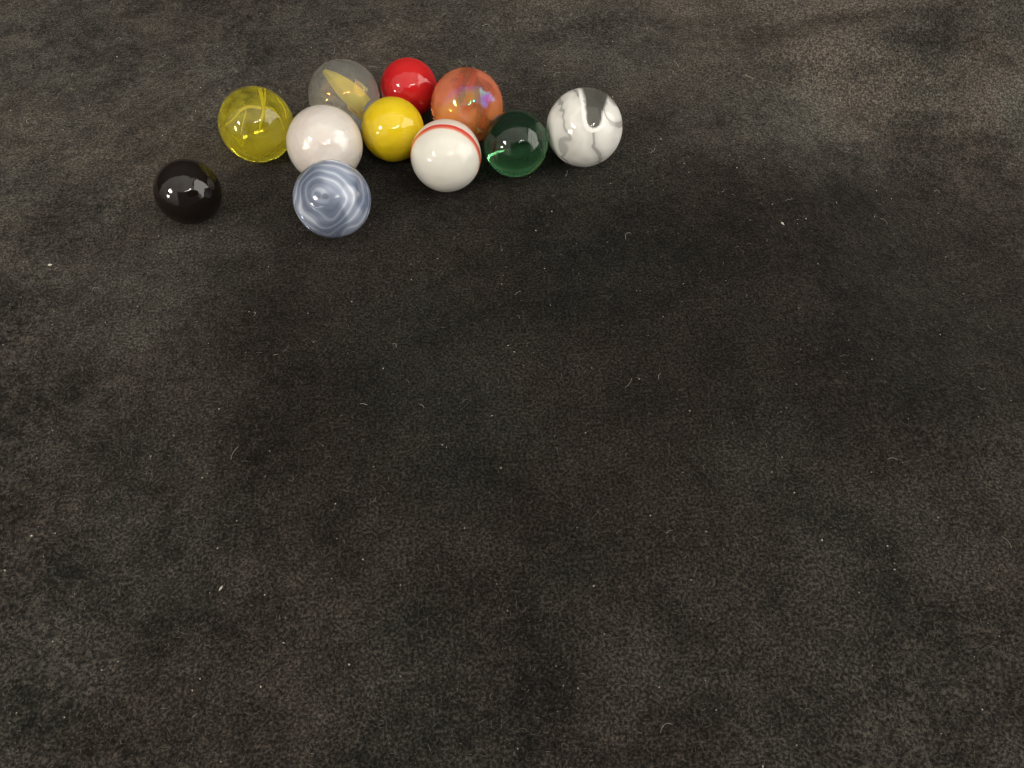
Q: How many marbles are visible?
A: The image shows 11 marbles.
